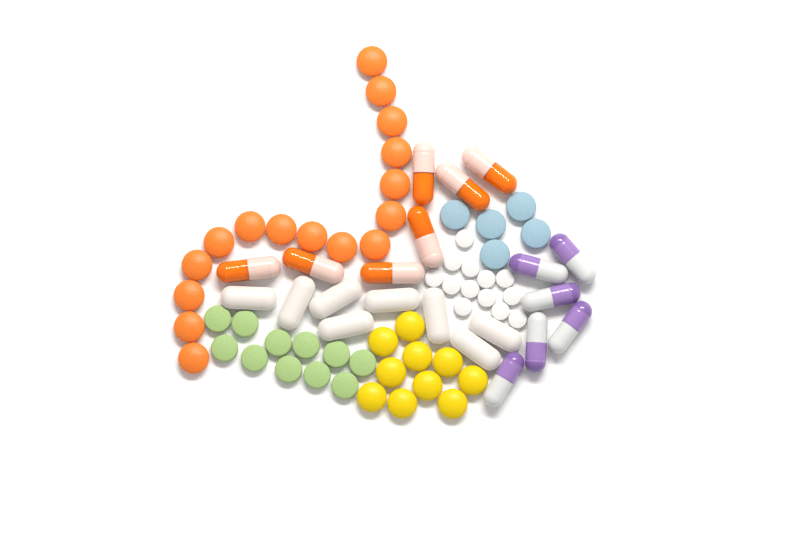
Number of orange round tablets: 16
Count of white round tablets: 13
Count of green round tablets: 11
